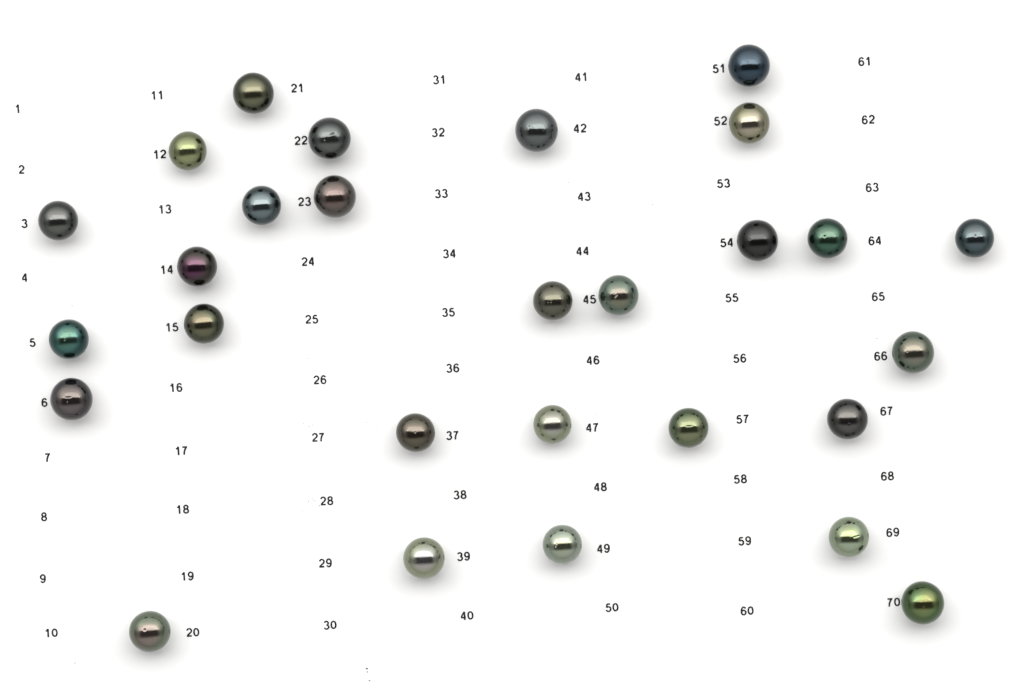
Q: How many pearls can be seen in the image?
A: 28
